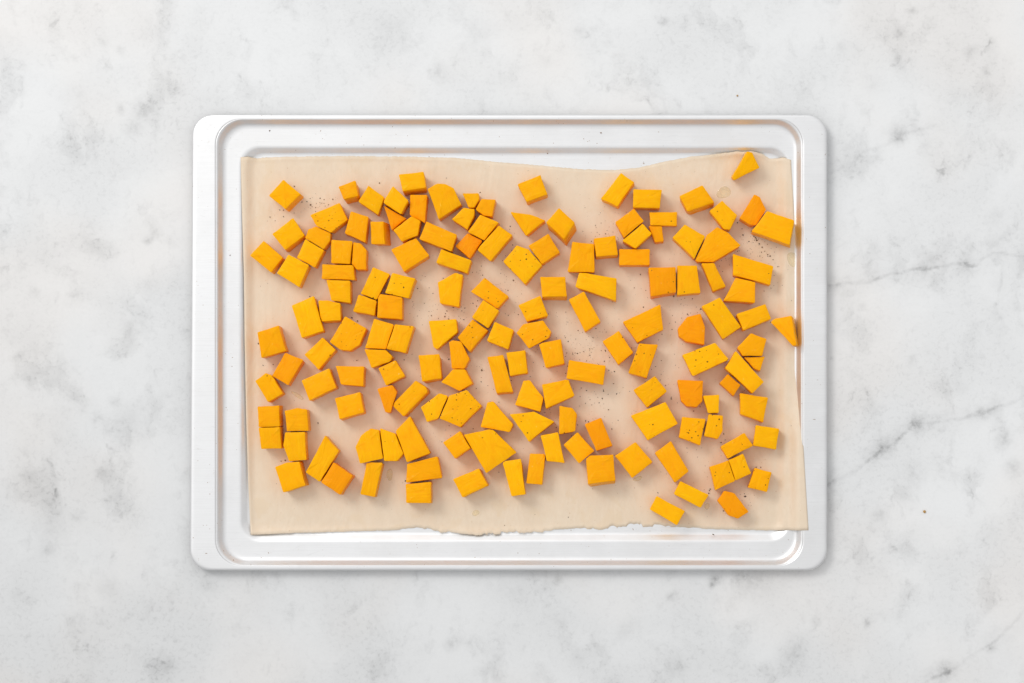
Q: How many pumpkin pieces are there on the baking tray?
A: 152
